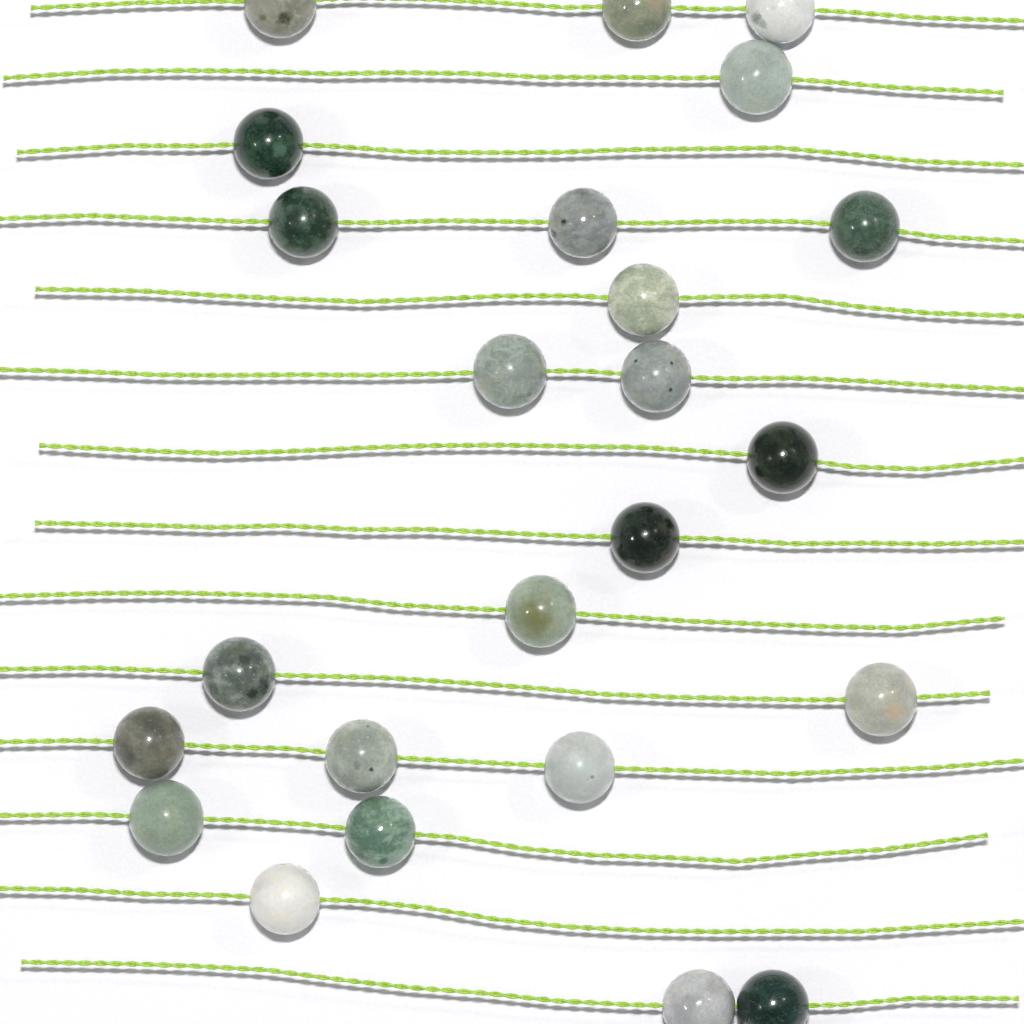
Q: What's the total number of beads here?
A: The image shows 24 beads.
